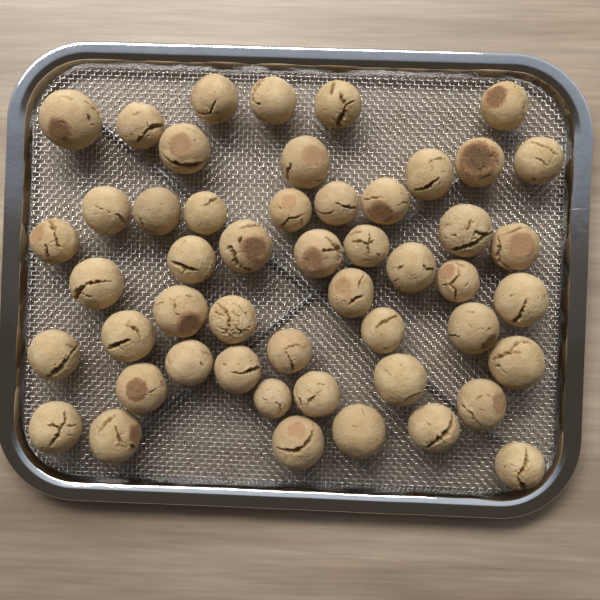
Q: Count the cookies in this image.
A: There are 50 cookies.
